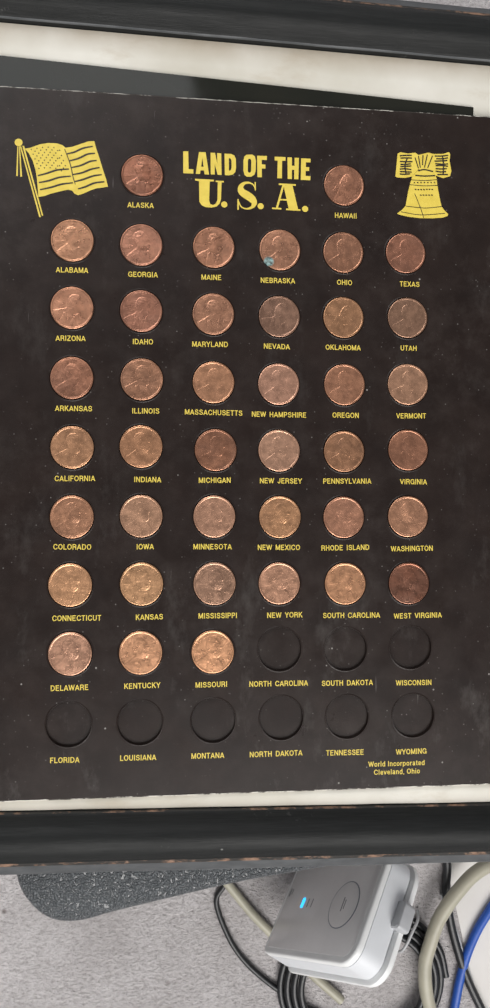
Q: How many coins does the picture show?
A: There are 41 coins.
